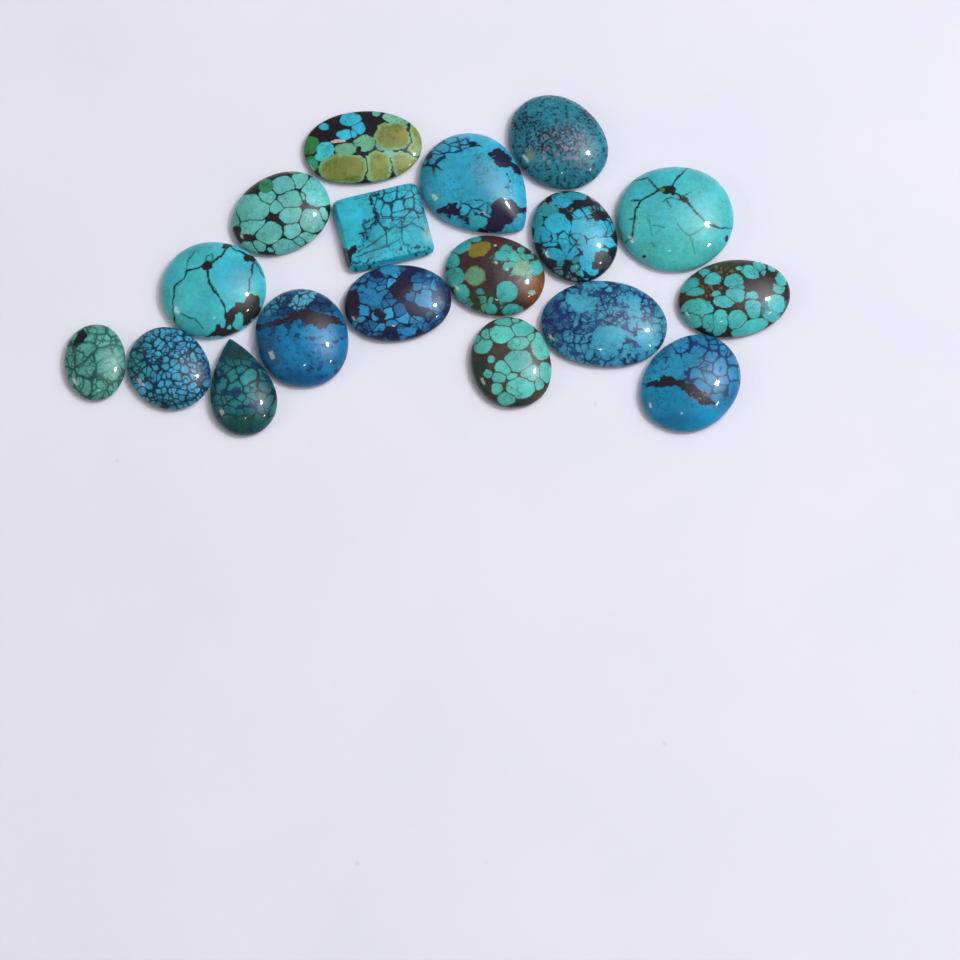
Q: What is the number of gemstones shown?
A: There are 18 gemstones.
